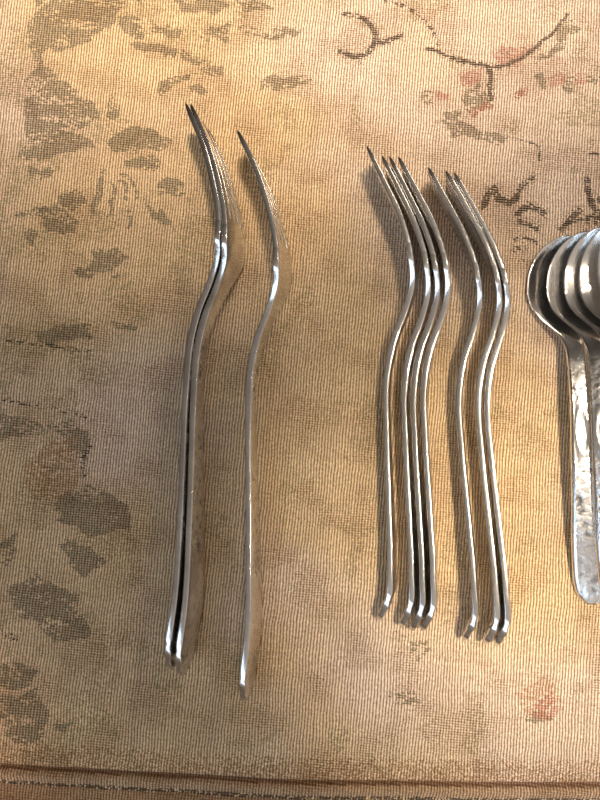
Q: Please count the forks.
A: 10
